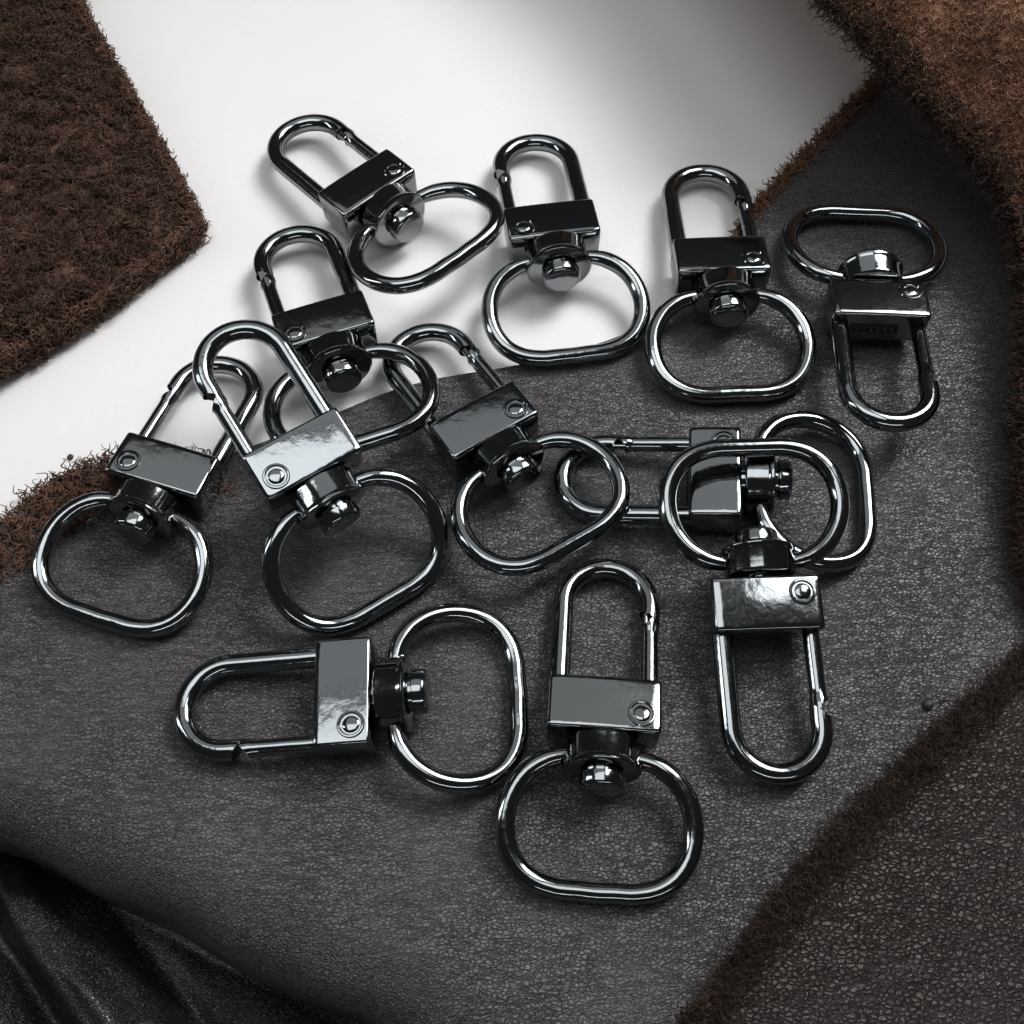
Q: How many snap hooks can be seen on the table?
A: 12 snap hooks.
